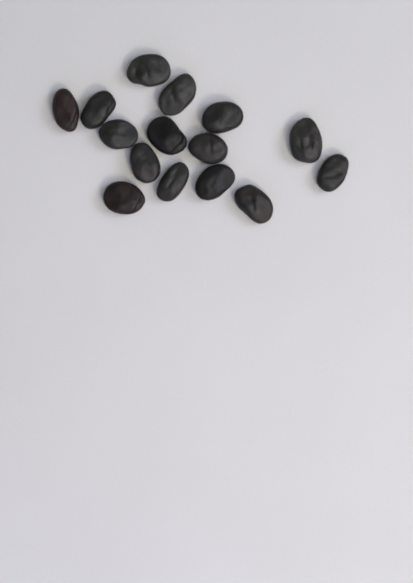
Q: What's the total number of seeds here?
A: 15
